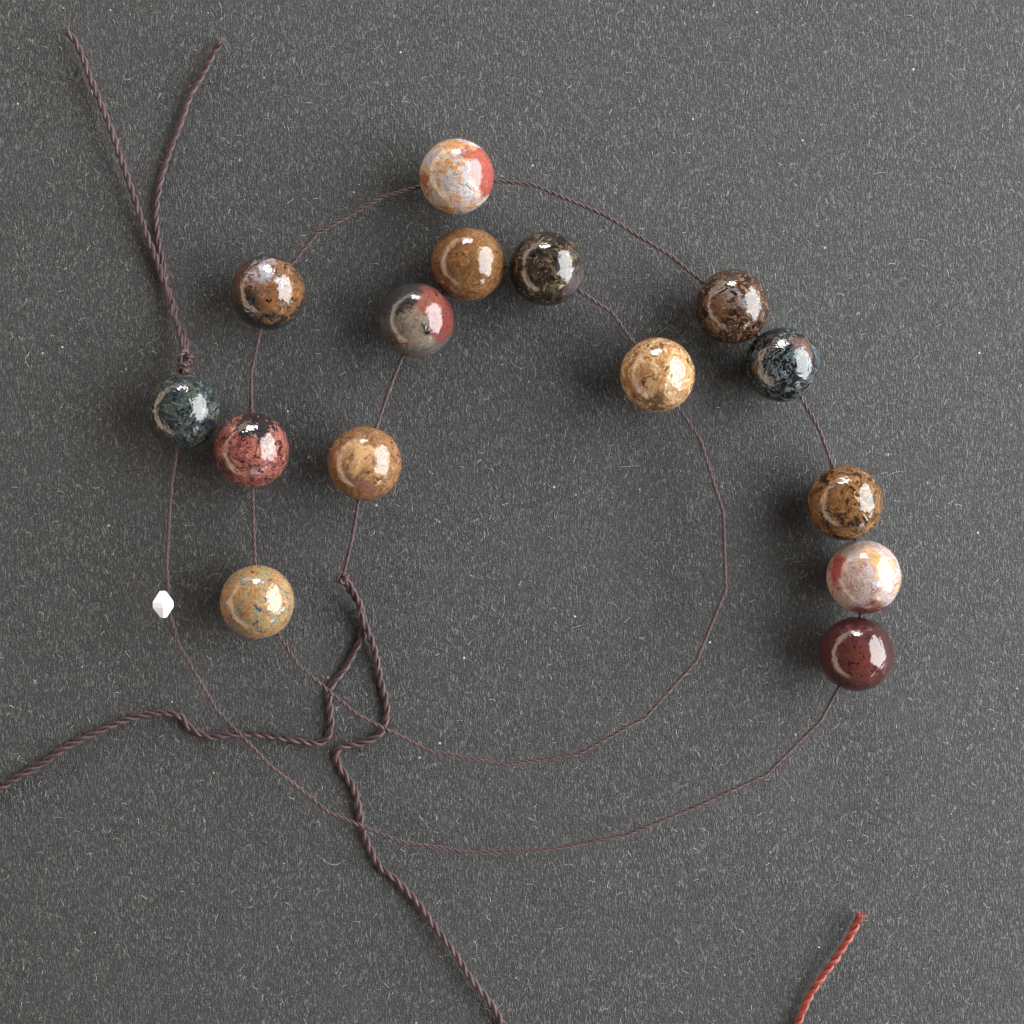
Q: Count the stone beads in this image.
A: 15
